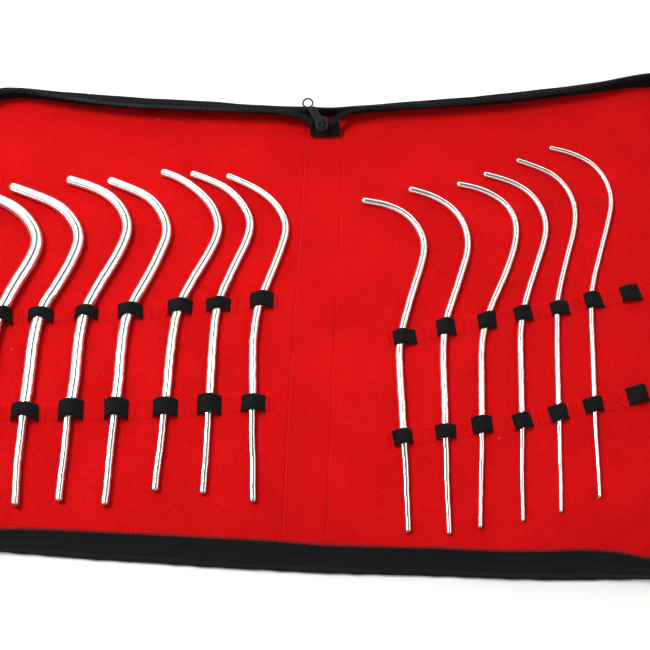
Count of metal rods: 13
